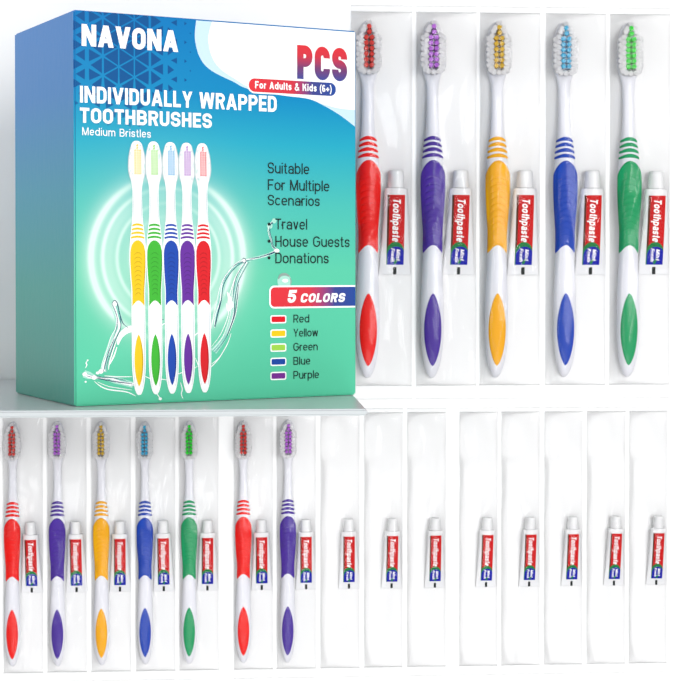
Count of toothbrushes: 12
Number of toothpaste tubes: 20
